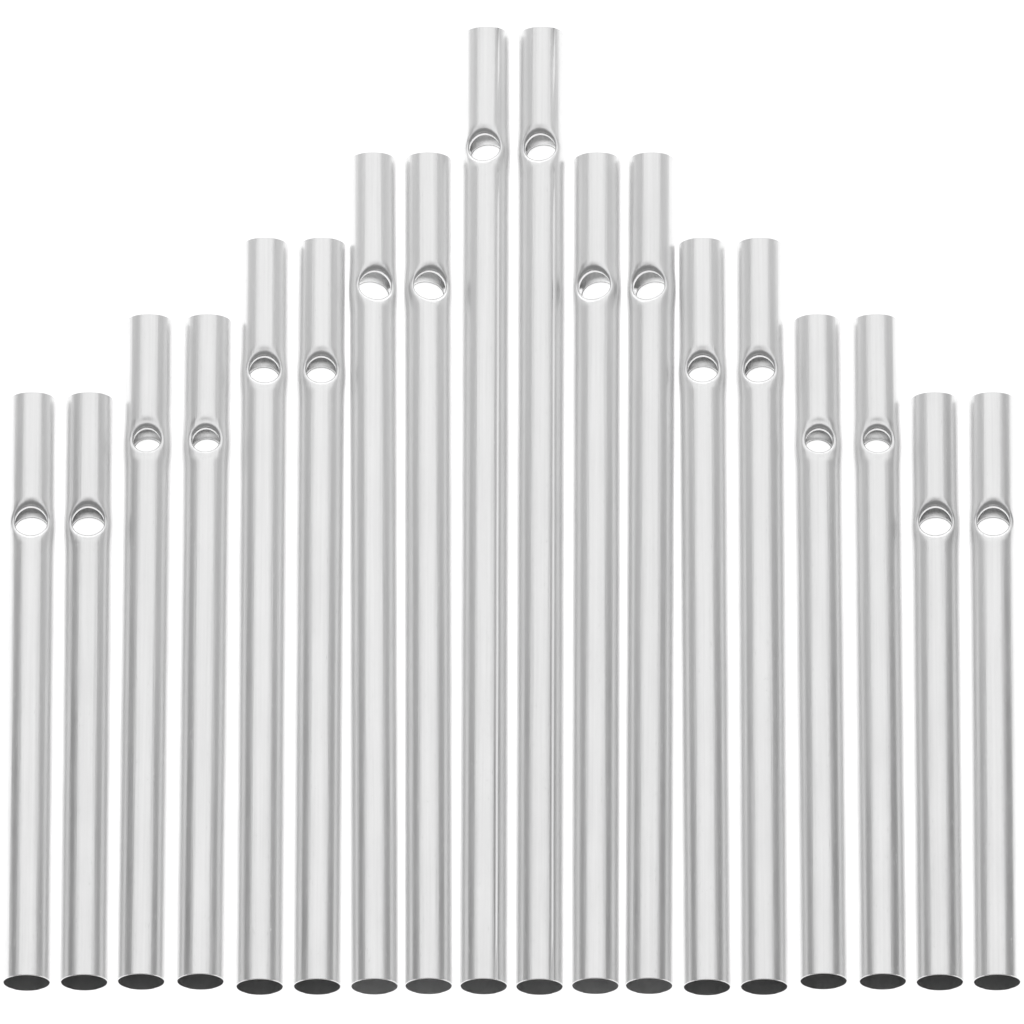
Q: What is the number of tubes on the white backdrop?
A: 18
